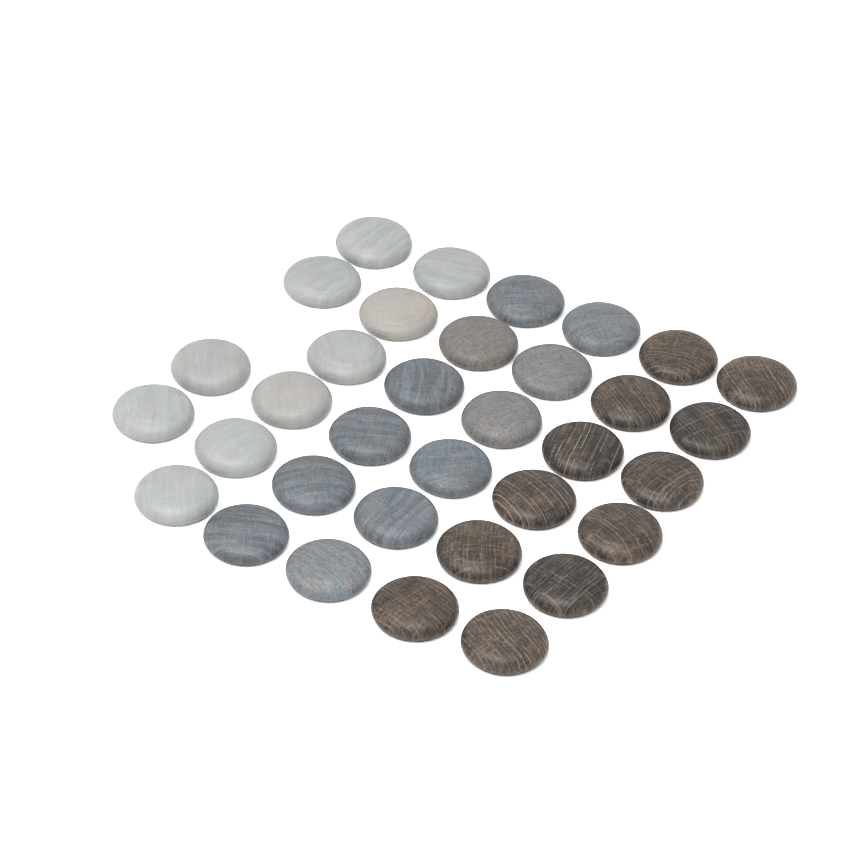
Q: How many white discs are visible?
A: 10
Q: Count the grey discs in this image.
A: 12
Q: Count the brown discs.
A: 12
